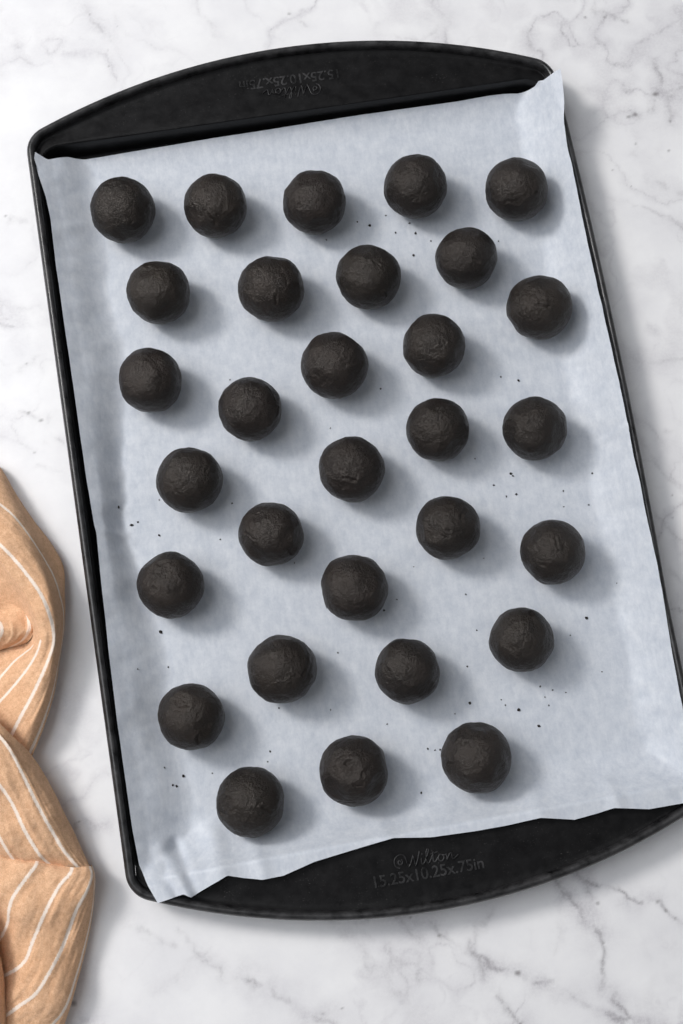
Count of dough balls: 30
